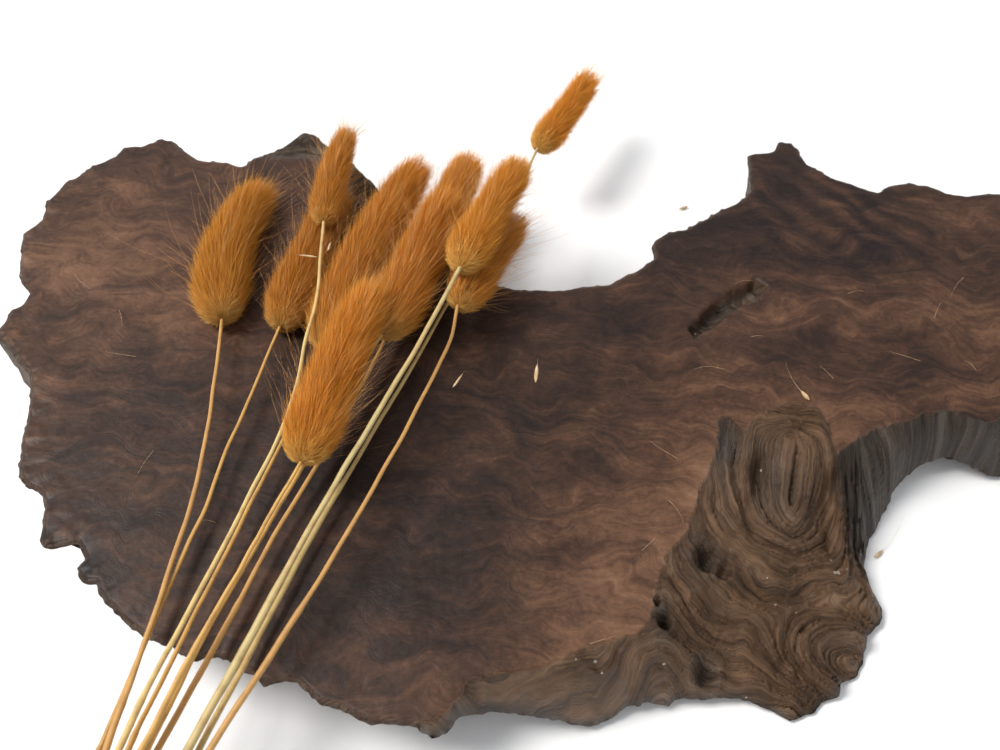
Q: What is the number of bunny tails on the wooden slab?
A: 10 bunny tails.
